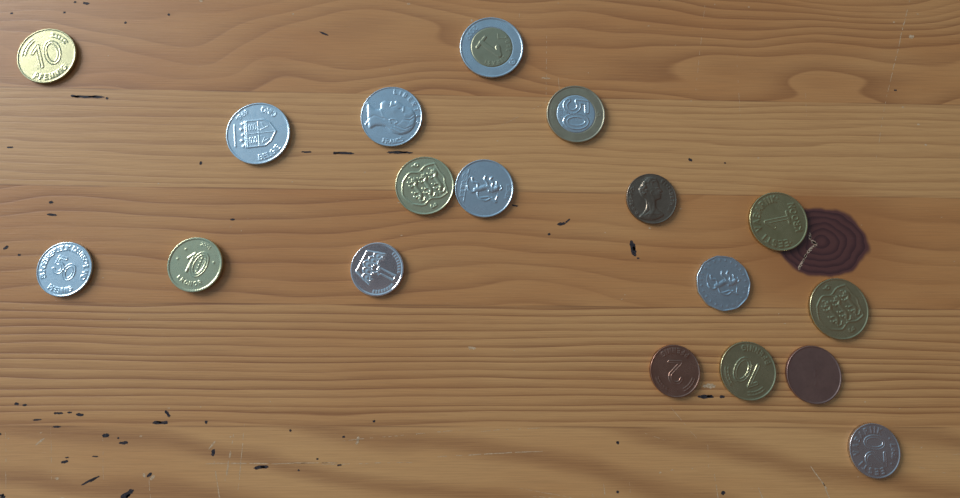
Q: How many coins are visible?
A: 18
